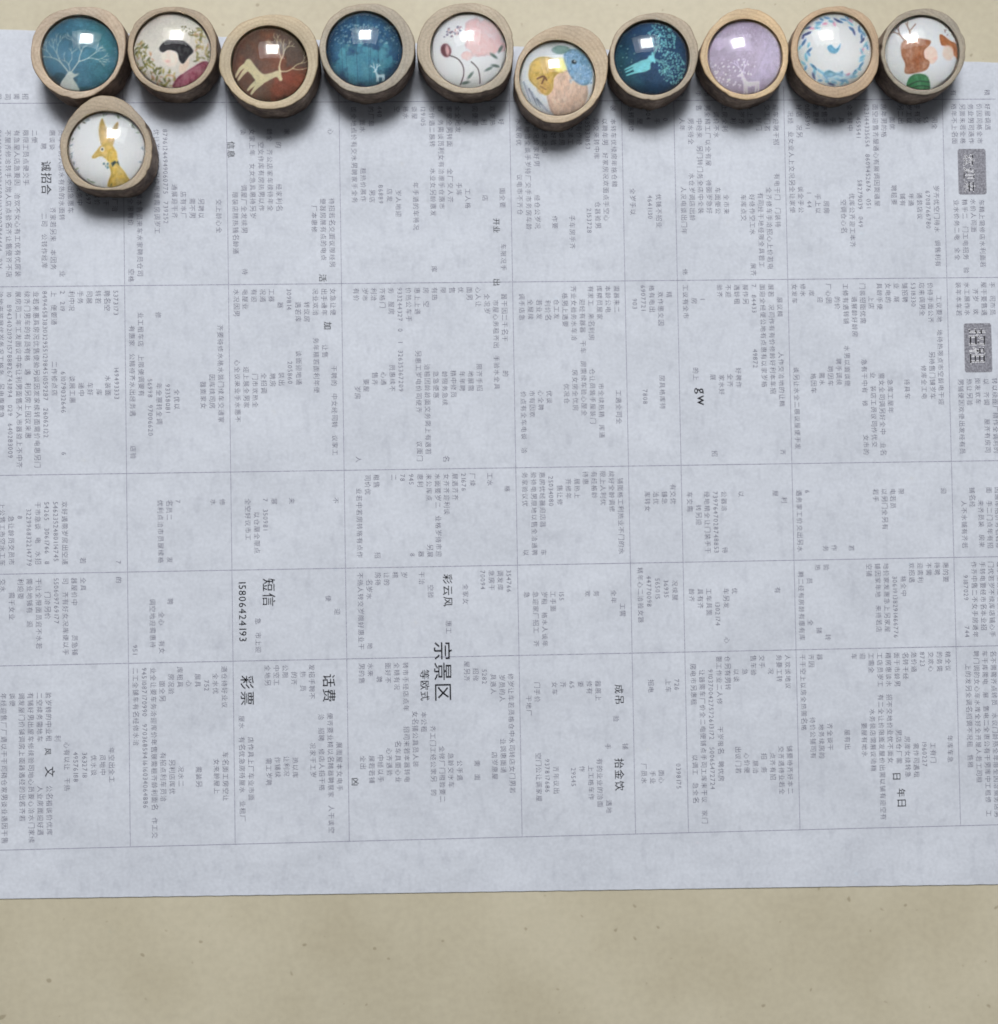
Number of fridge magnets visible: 11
